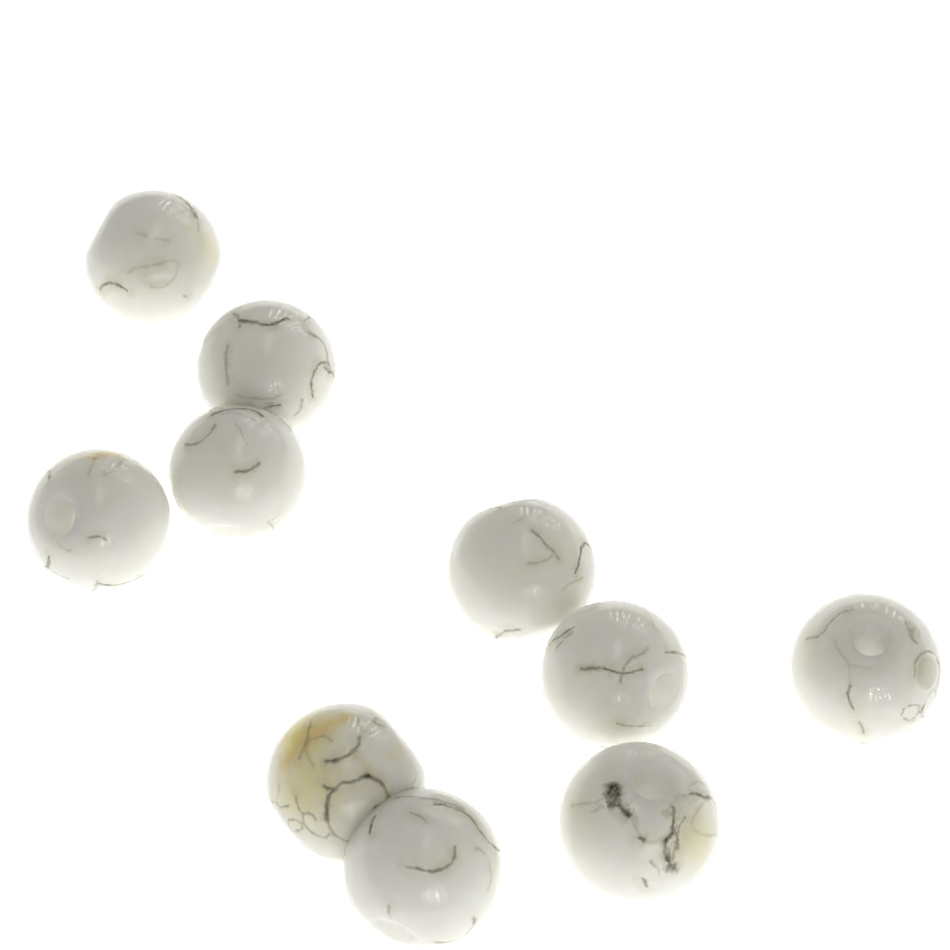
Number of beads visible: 10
